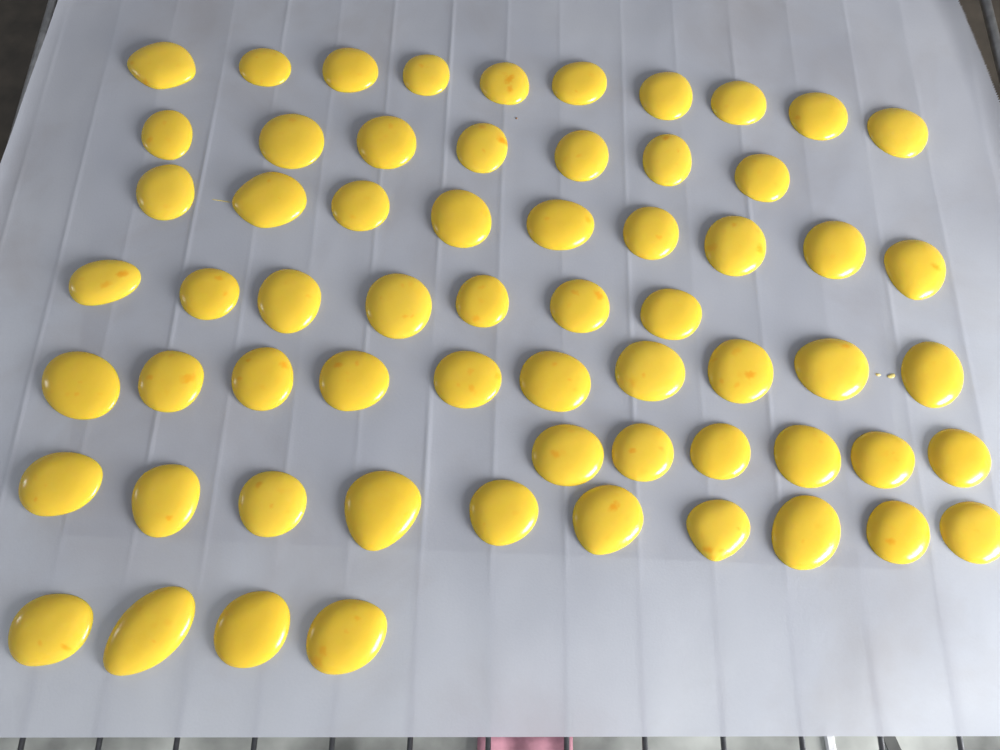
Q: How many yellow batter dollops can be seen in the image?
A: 63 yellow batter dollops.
